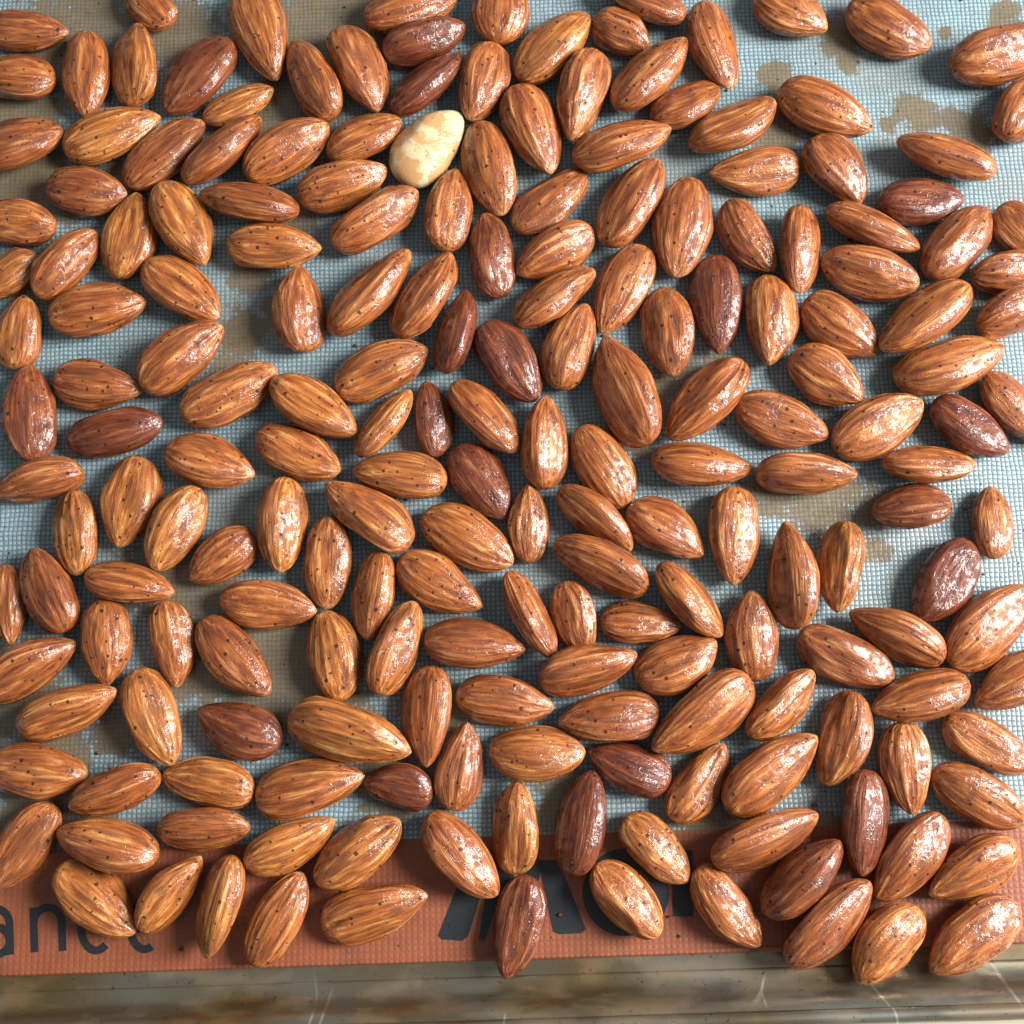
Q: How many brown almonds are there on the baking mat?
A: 200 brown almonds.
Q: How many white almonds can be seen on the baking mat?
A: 1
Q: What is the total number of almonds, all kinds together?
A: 201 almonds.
